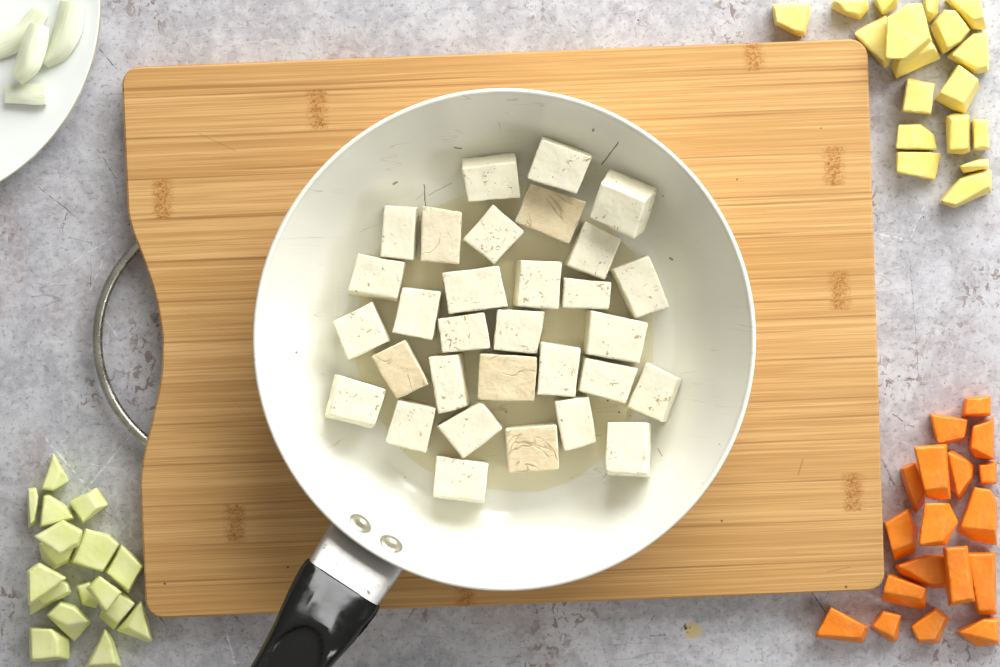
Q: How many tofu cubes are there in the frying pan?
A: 31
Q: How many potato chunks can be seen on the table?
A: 18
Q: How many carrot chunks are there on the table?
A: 18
